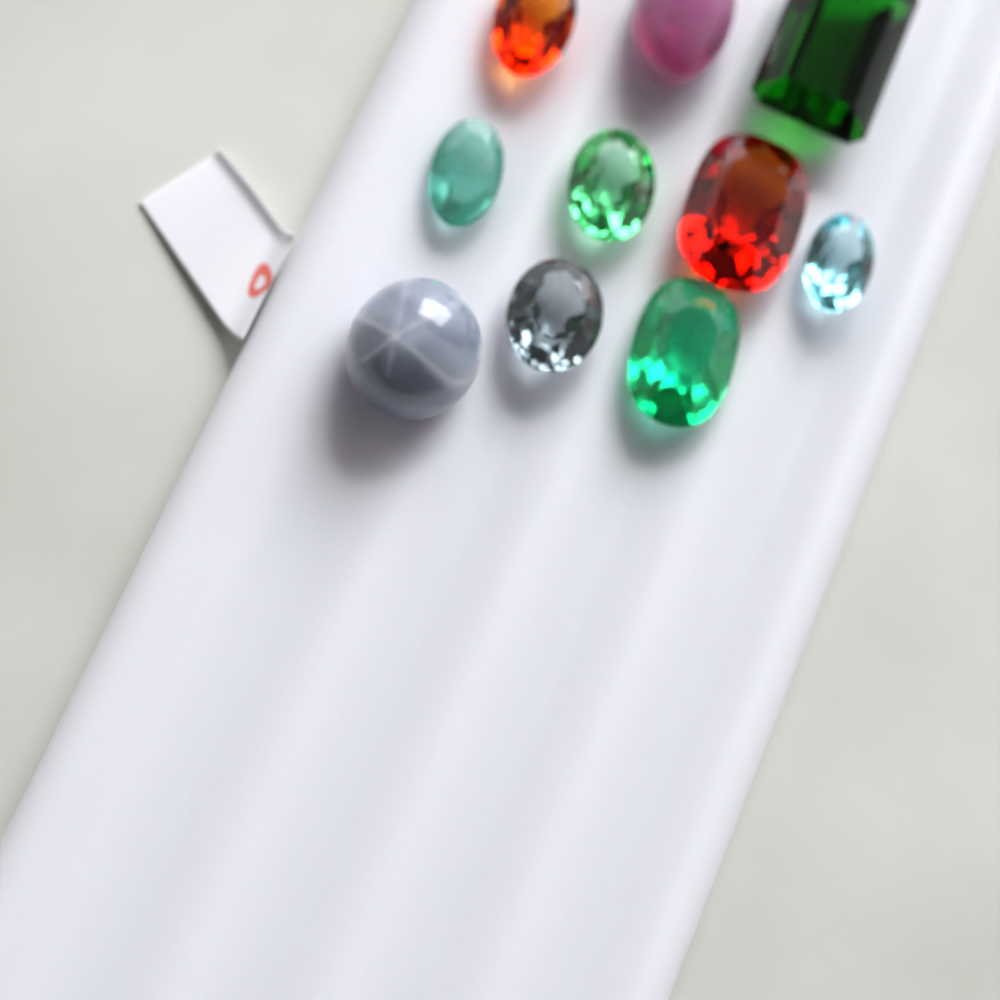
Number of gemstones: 10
